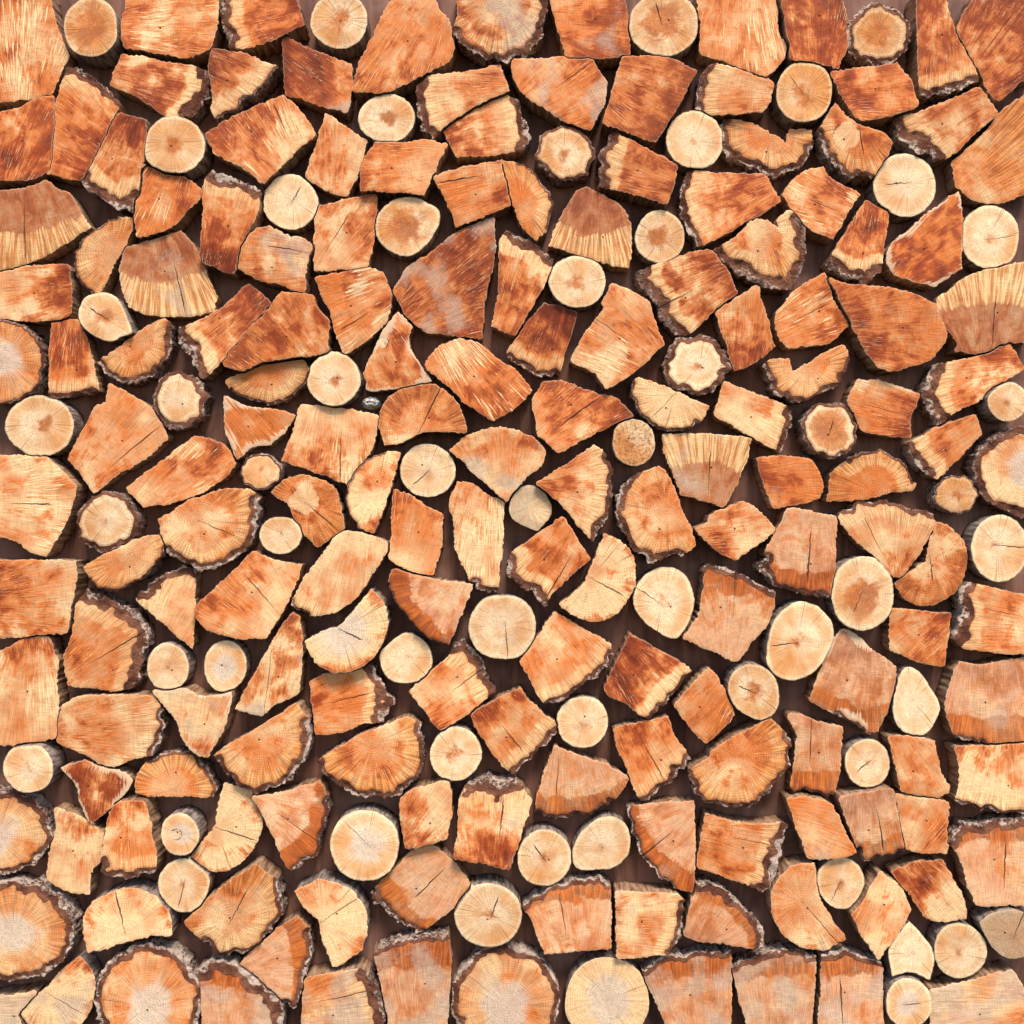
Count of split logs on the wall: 158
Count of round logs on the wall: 61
